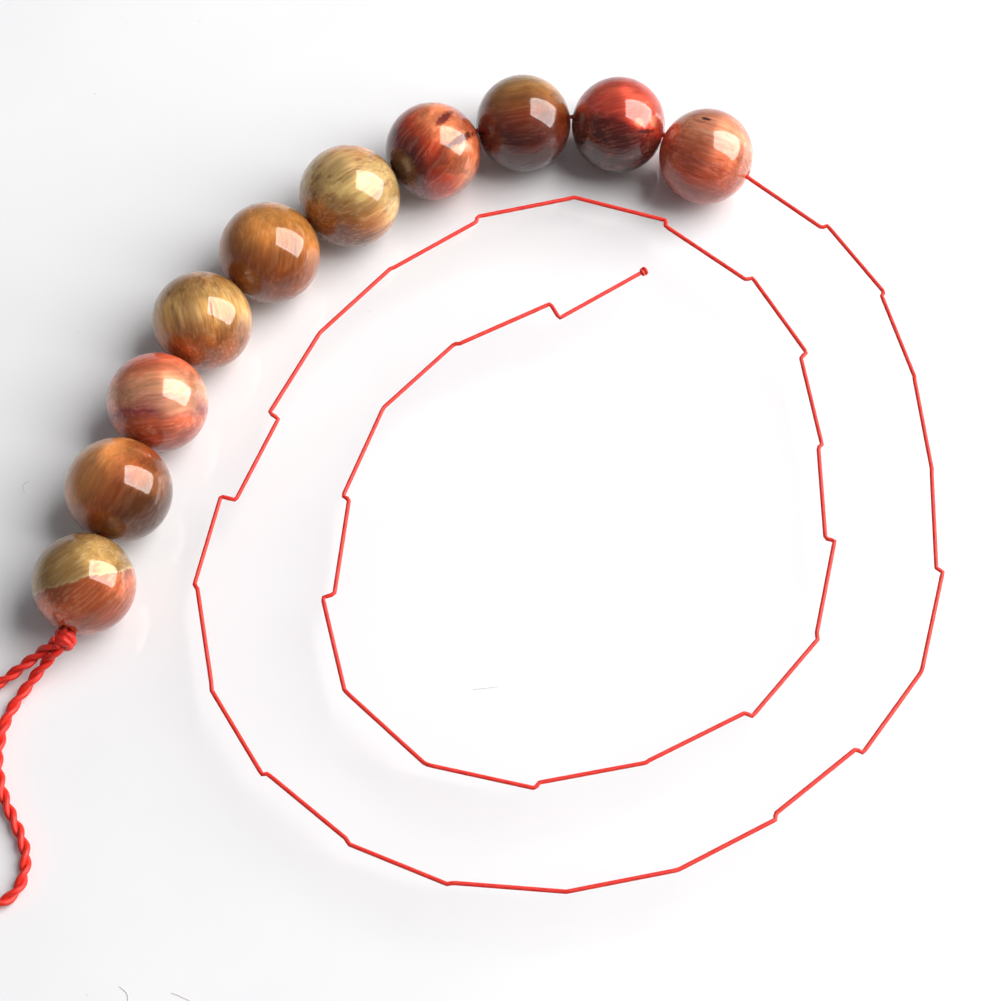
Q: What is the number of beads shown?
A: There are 10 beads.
